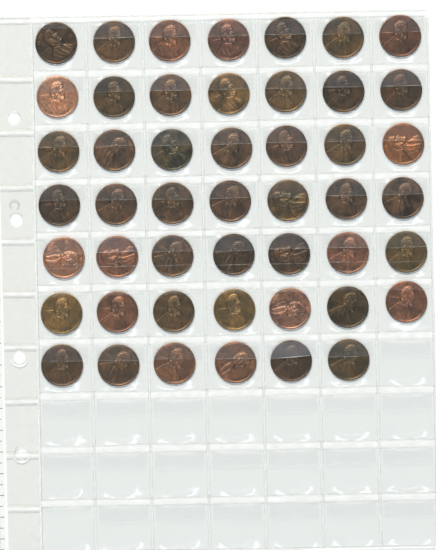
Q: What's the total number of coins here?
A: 48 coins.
